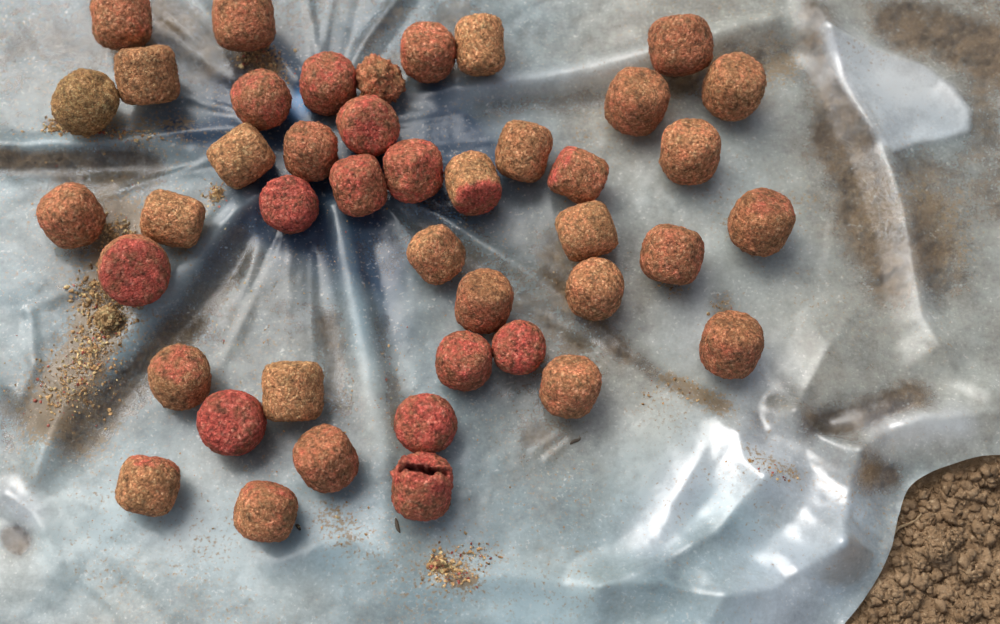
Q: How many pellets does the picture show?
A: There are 43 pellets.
